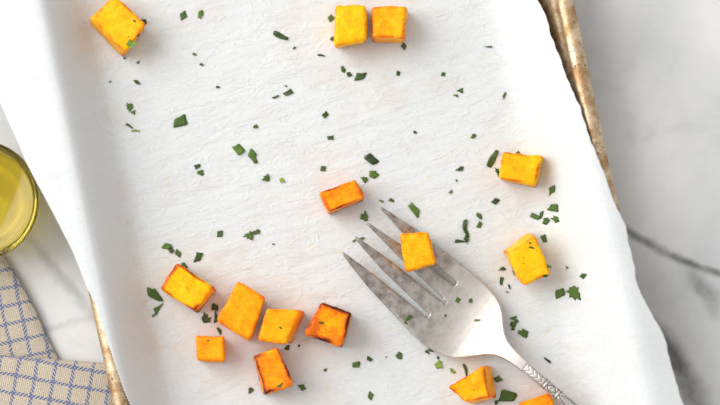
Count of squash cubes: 15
